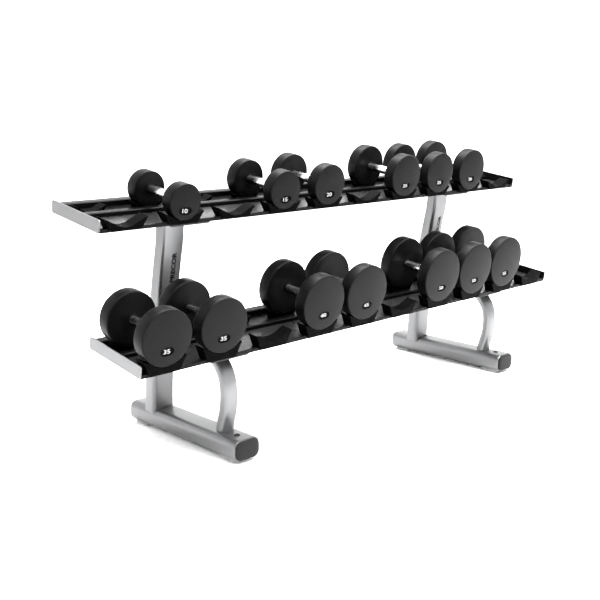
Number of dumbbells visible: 13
